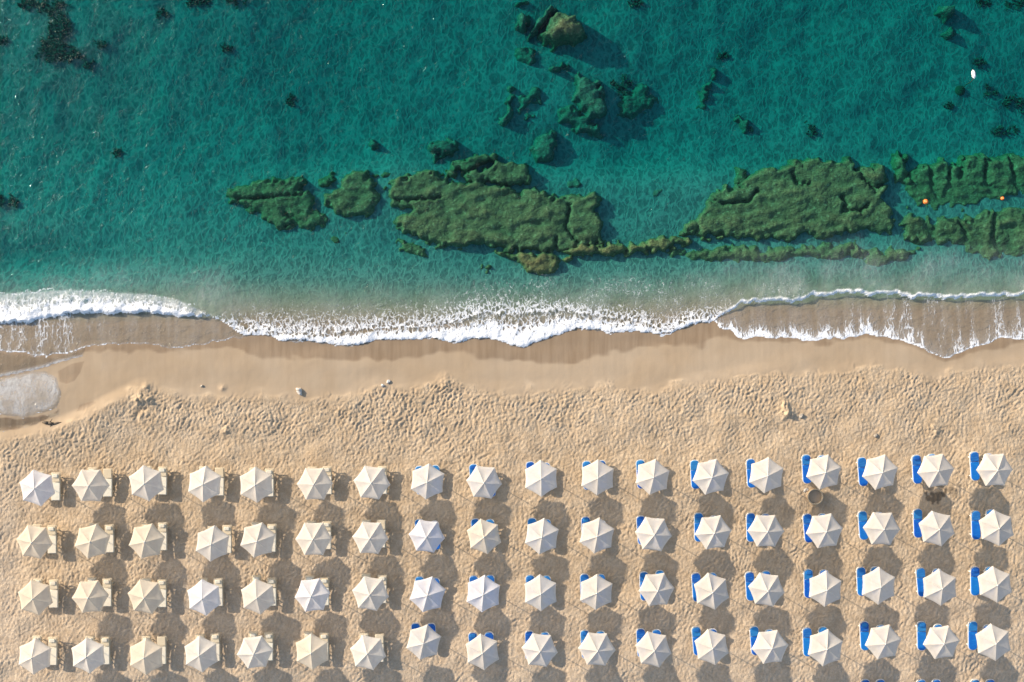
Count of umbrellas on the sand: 72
